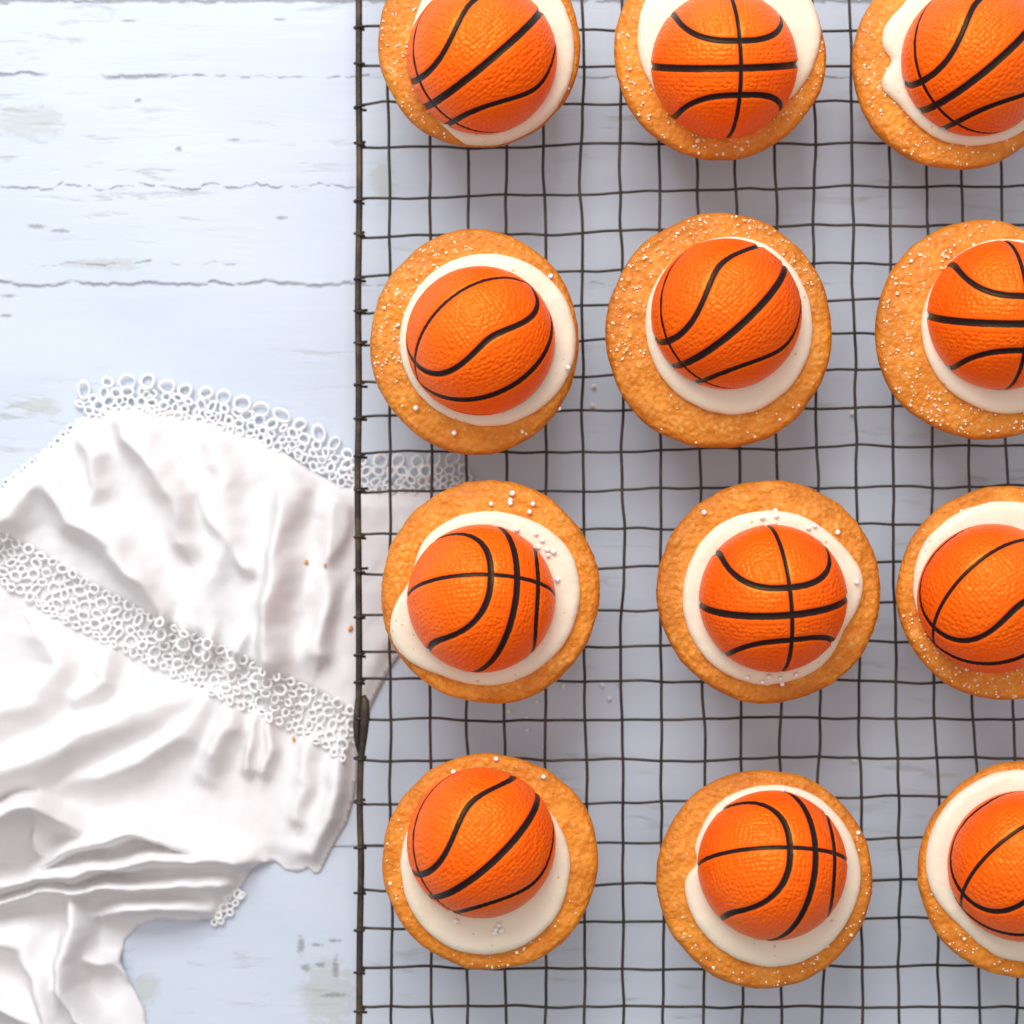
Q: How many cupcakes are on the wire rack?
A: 12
